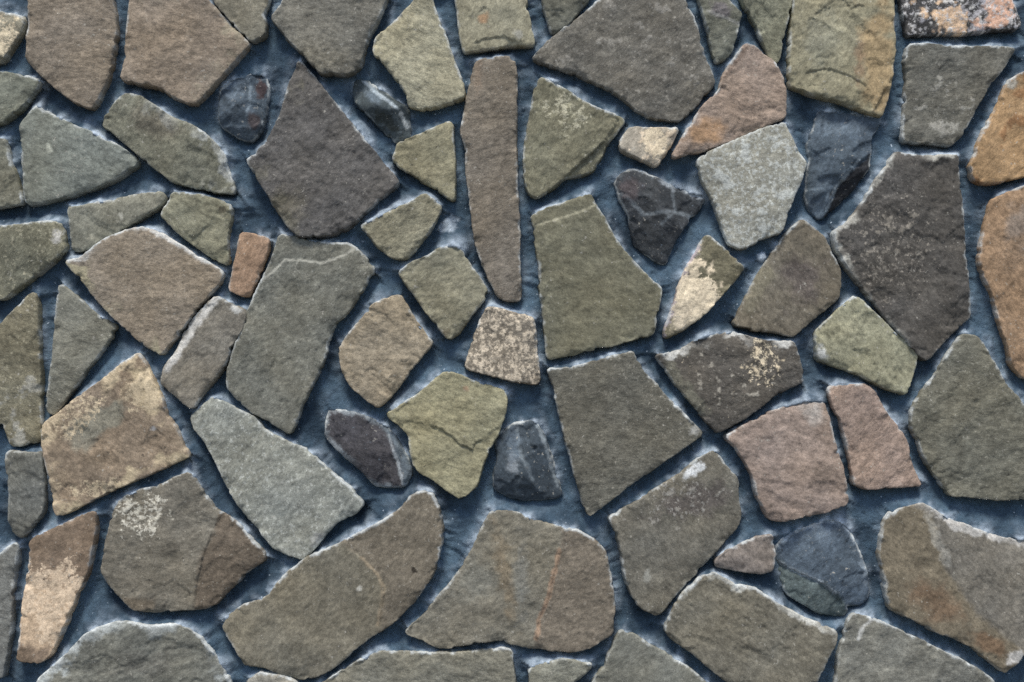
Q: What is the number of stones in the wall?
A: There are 76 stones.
